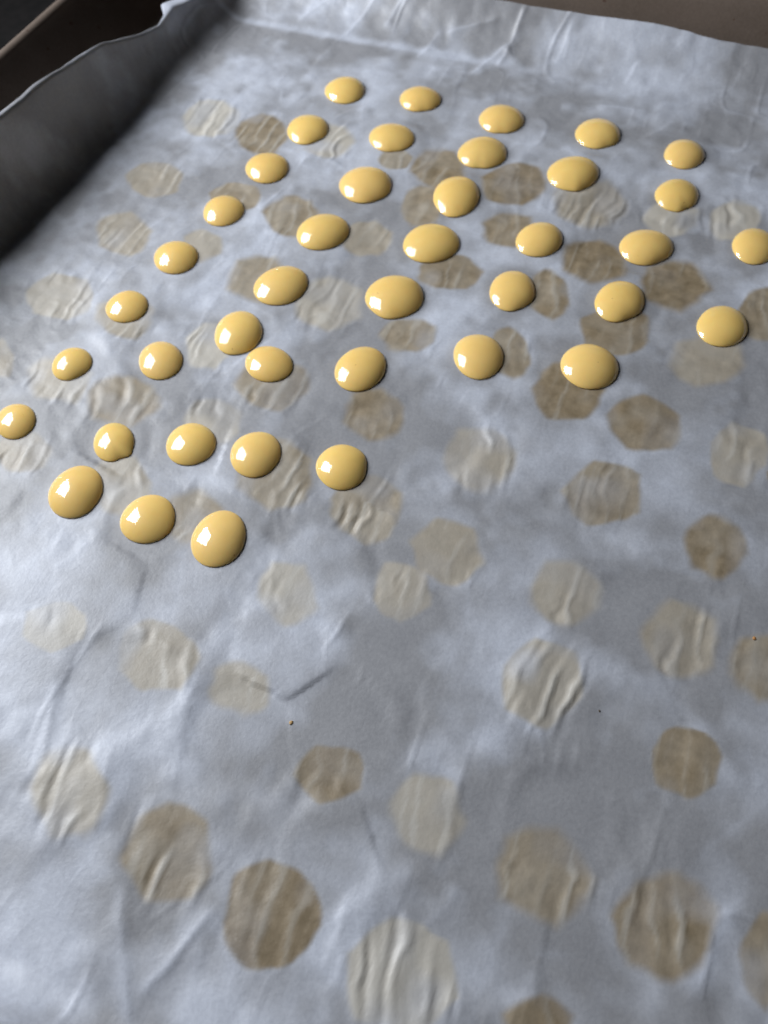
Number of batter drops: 41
